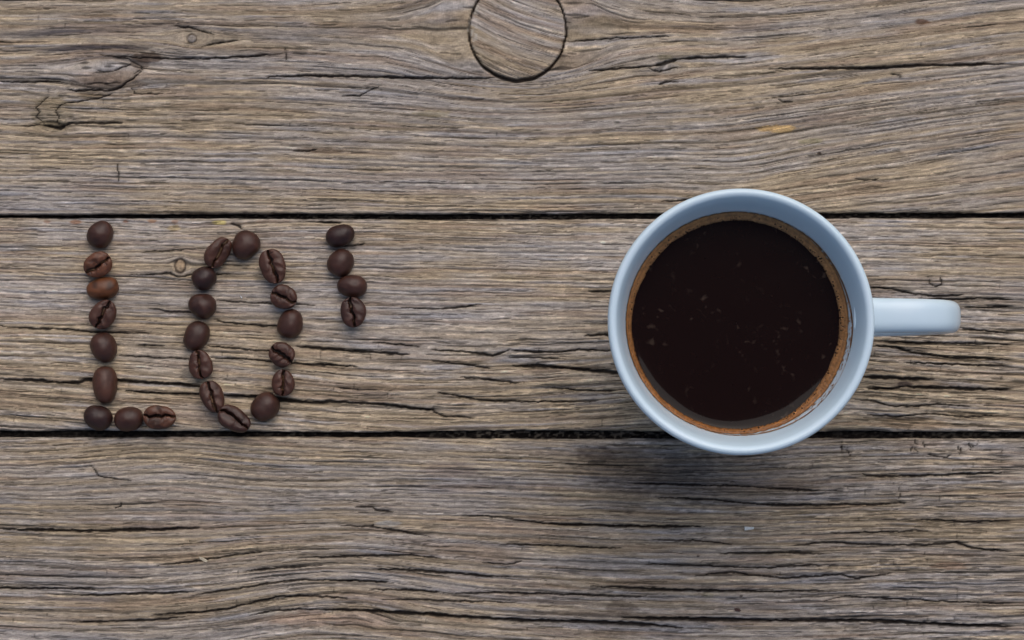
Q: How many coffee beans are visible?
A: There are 27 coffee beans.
